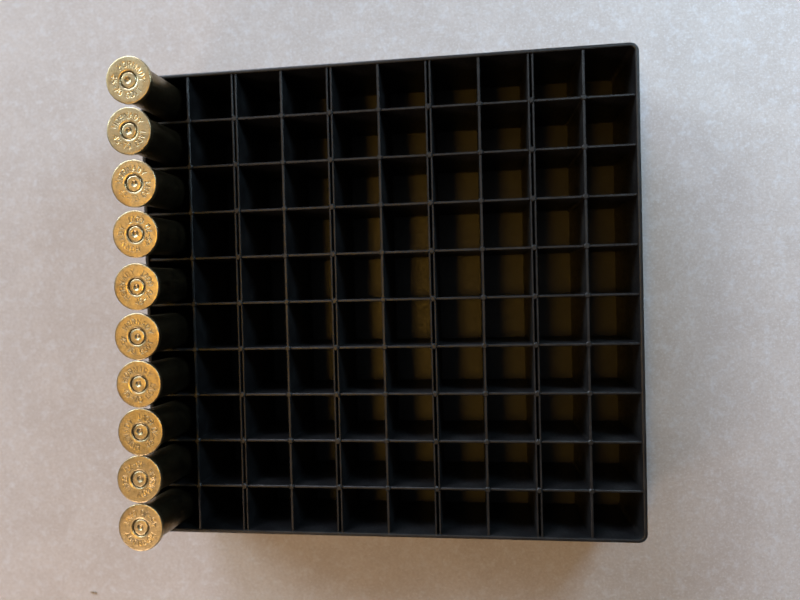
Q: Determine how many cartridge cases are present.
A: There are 10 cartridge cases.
